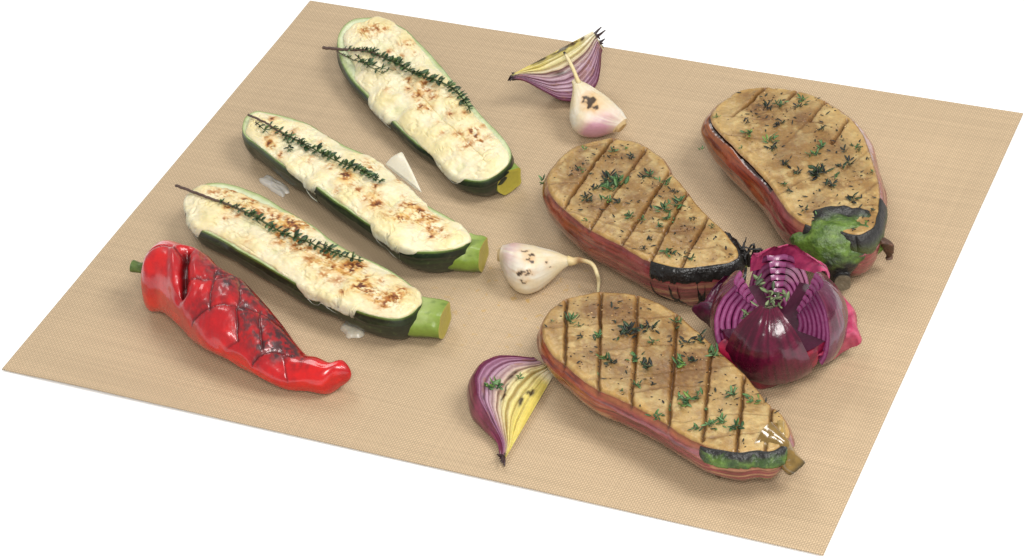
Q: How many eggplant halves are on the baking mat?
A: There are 3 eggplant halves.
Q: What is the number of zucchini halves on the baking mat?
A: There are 3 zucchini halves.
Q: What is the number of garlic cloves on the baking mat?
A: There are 2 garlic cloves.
